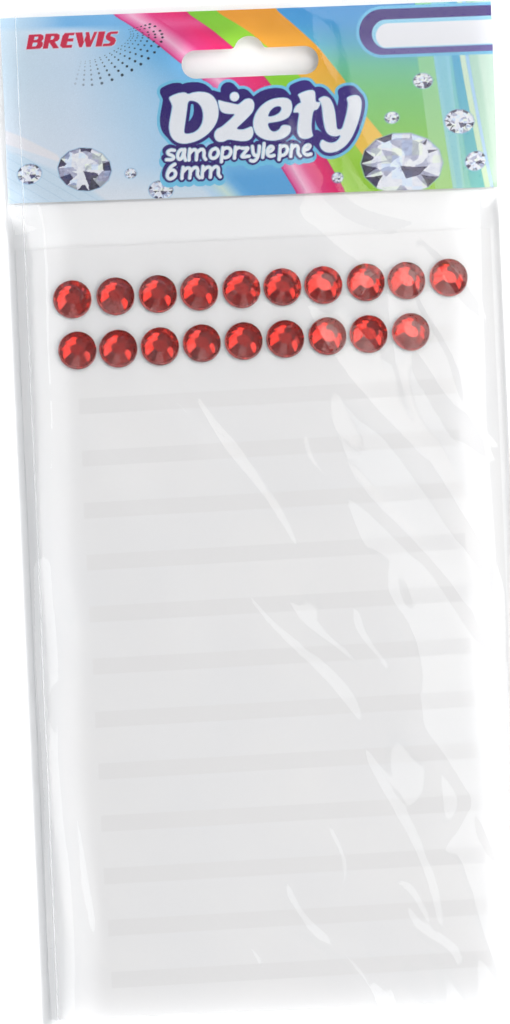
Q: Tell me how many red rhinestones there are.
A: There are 19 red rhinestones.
